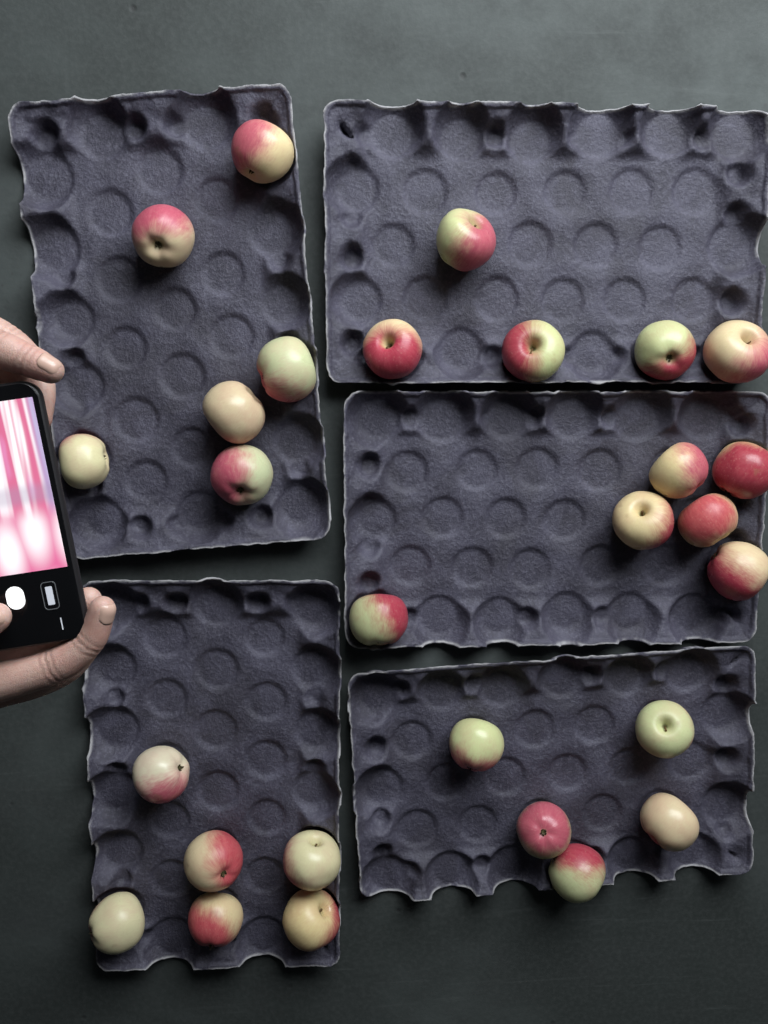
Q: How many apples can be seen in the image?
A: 28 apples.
